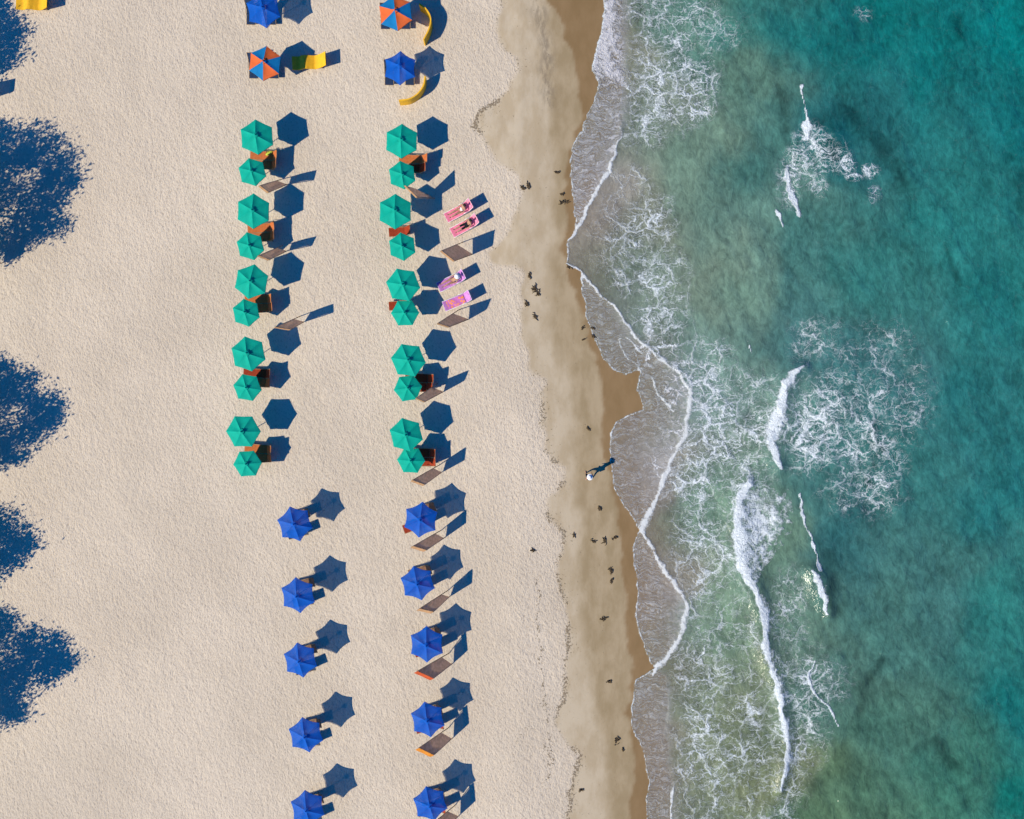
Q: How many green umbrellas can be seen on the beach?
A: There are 20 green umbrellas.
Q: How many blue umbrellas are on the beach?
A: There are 12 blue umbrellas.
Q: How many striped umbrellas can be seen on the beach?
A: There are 2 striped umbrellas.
